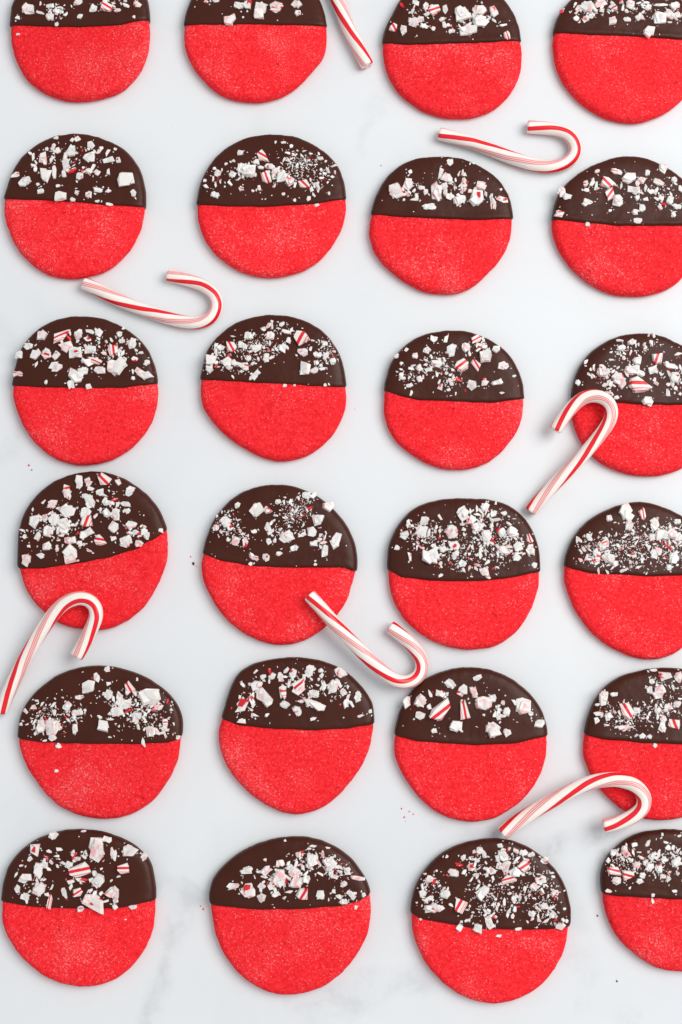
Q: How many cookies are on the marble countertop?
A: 24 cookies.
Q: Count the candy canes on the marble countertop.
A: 7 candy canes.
